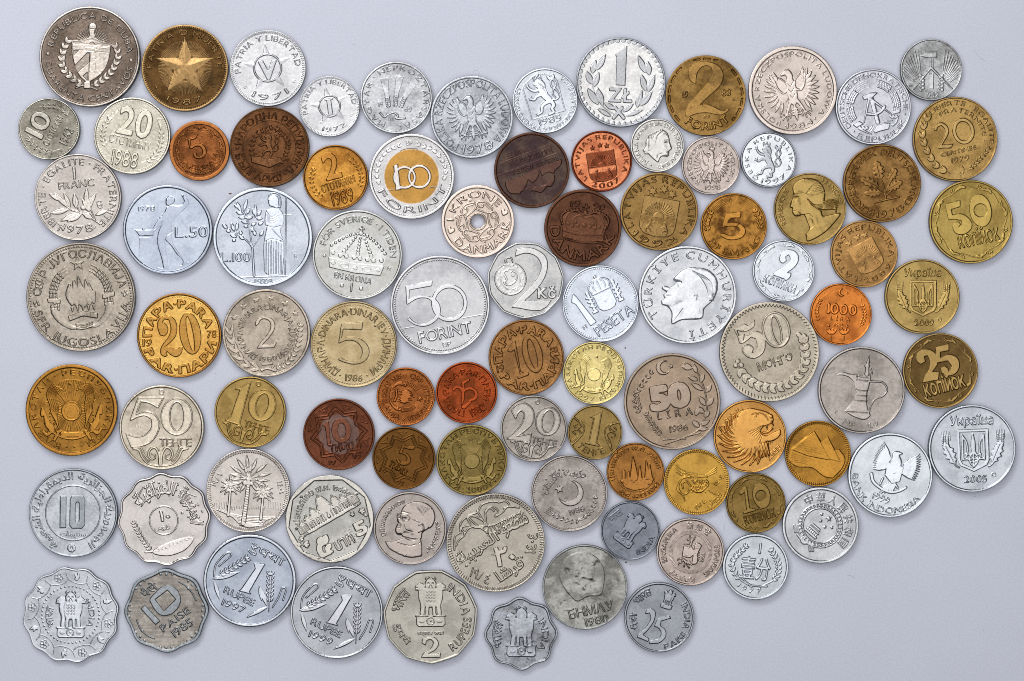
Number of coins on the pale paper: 89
